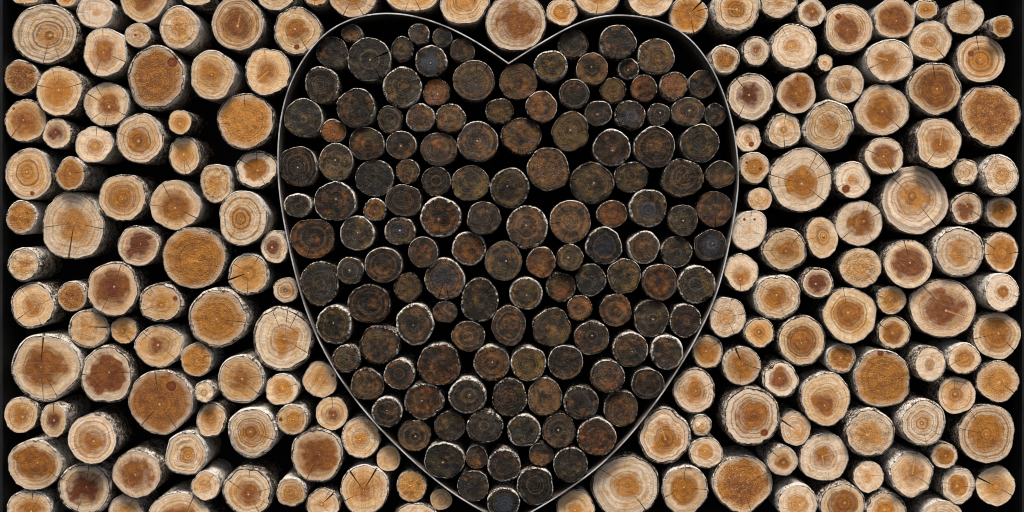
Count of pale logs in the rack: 180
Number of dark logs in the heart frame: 139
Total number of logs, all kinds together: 319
